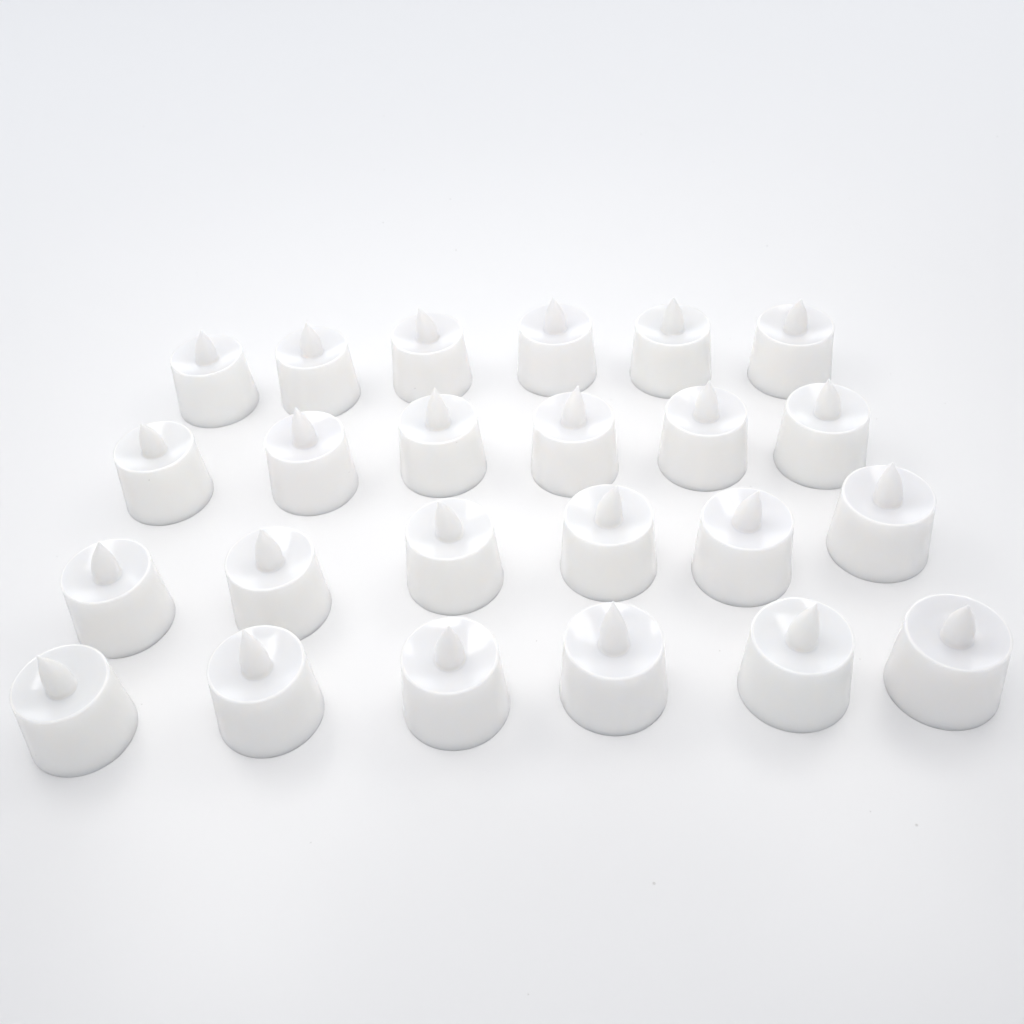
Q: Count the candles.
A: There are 24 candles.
